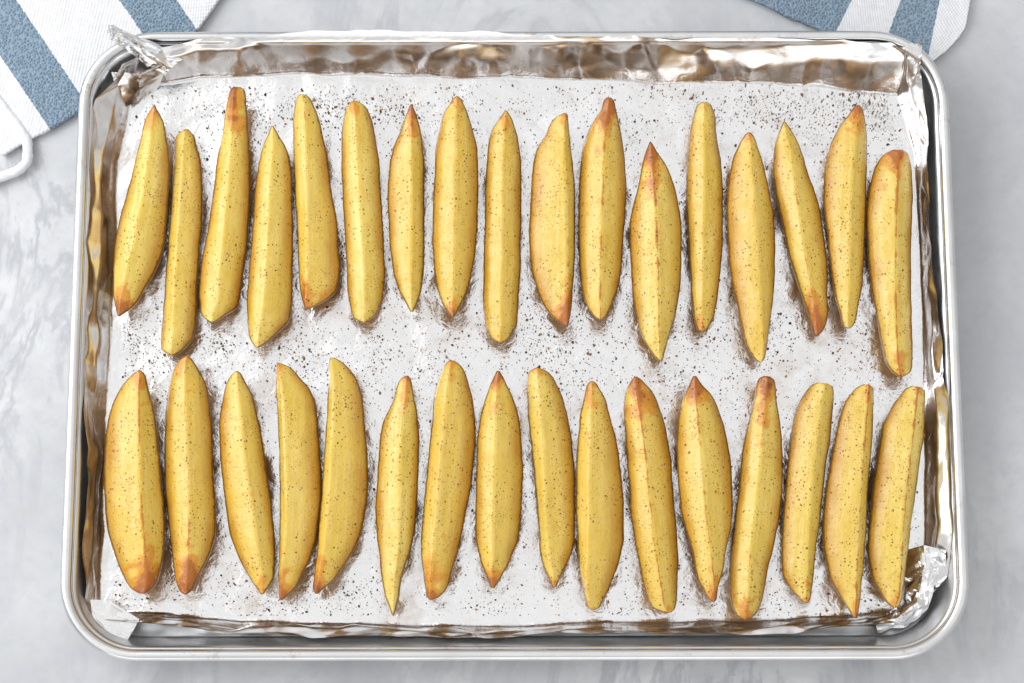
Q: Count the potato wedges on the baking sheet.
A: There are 33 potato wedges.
